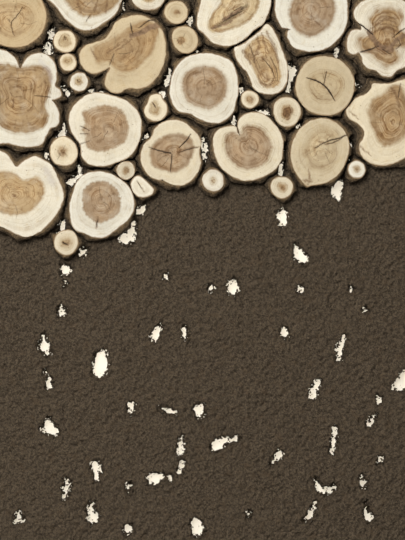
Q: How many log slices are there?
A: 33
